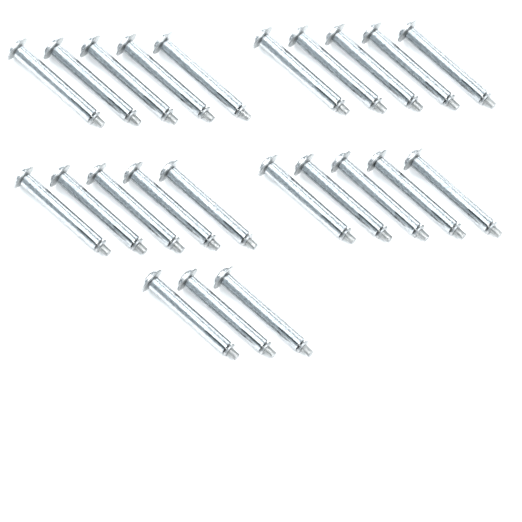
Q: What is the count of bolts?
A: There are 23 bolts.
